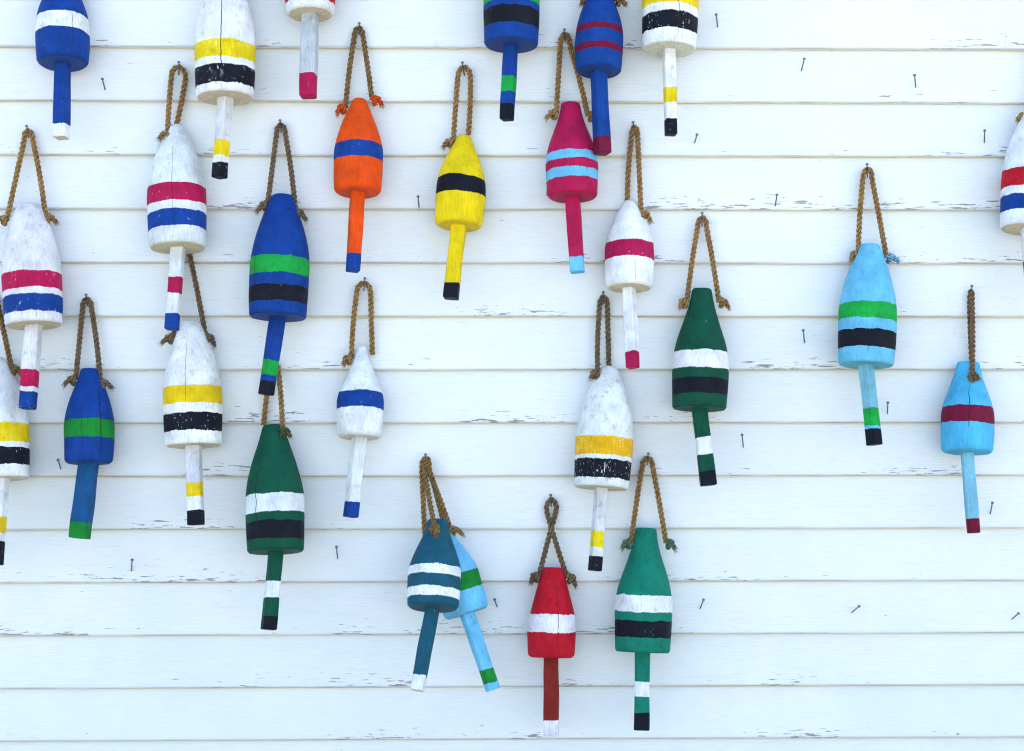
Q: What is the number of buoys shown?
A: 27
